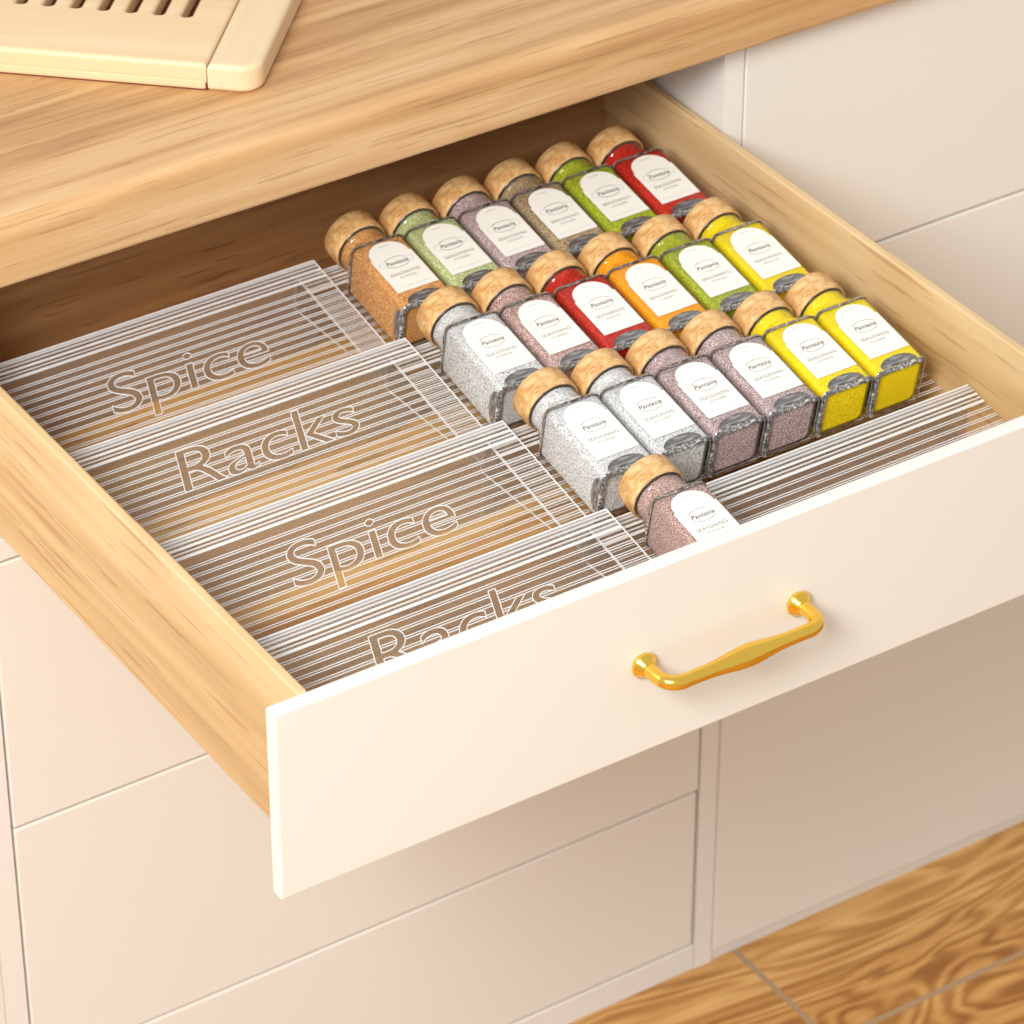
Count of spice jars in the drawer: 19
